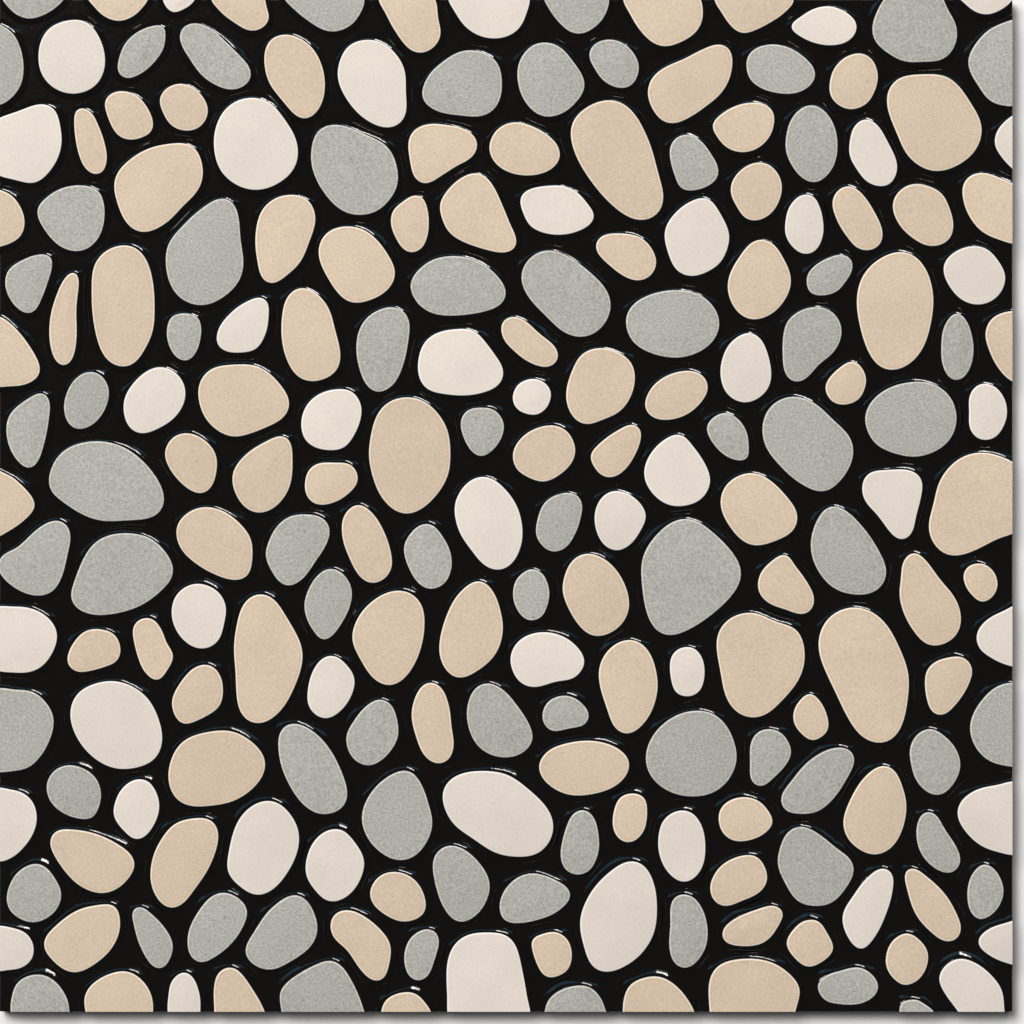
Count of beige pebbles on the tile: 87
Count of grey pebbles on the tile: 71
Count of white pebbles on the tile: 46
